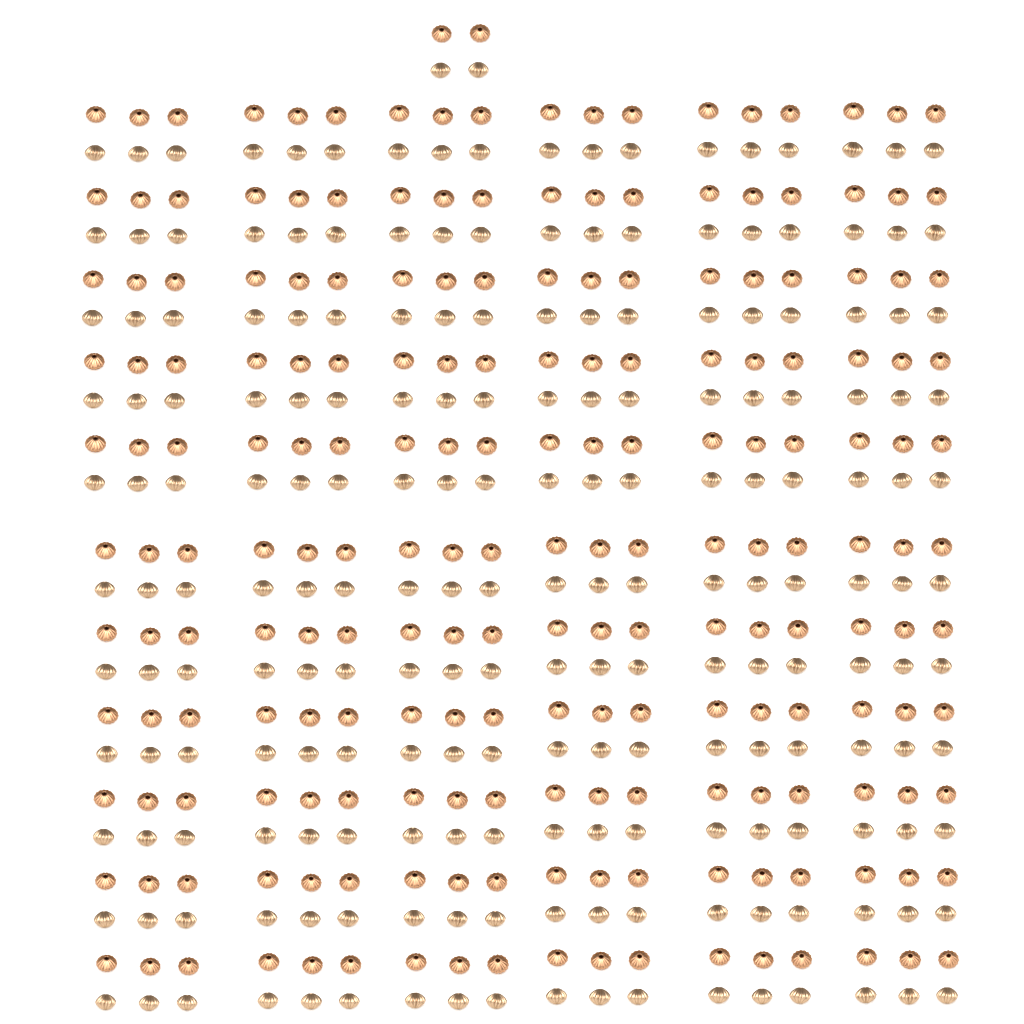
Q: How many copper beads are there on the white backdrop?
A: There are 200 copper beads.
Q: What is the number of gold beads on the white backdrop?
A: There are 200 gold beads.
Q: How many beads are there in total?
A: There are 400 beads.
